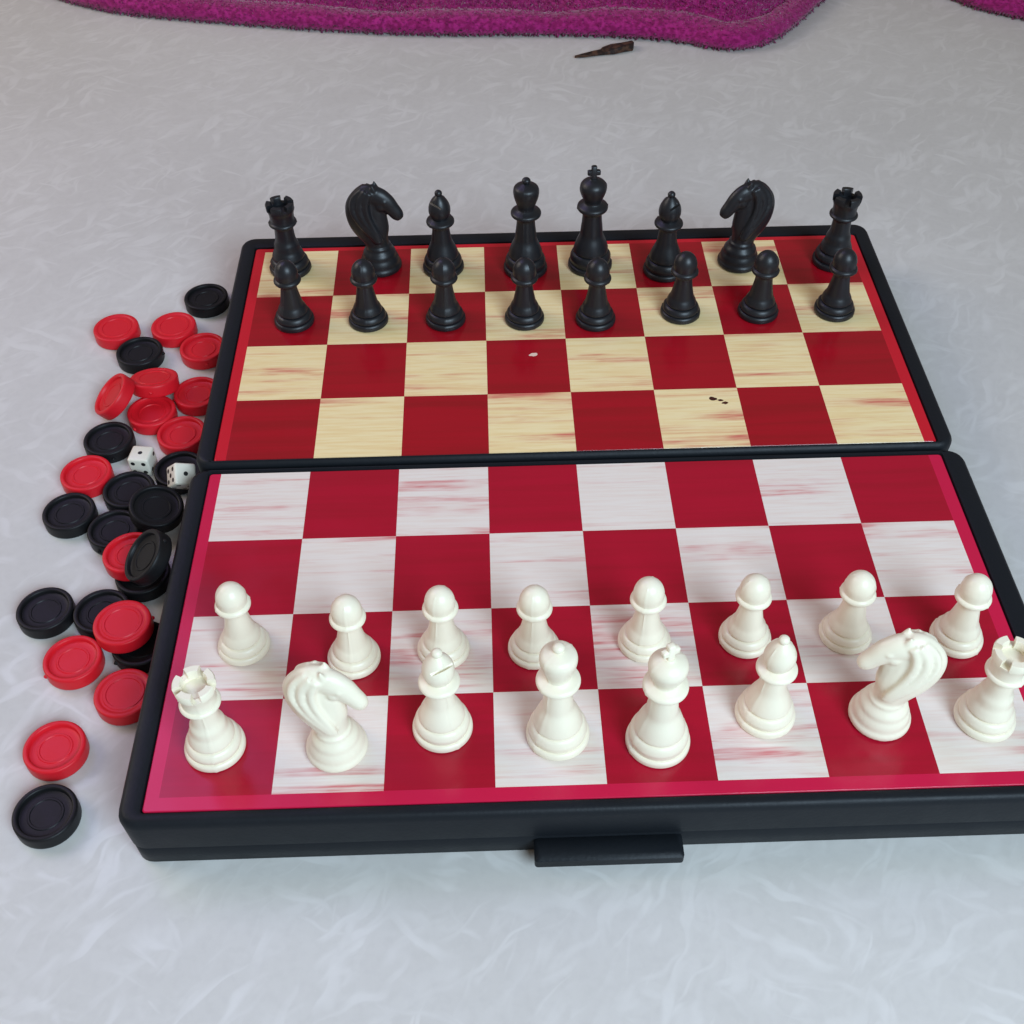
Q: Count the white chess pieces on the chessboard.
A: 16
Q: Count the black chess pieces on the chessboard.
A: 16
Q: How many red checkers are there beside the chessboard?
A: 14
